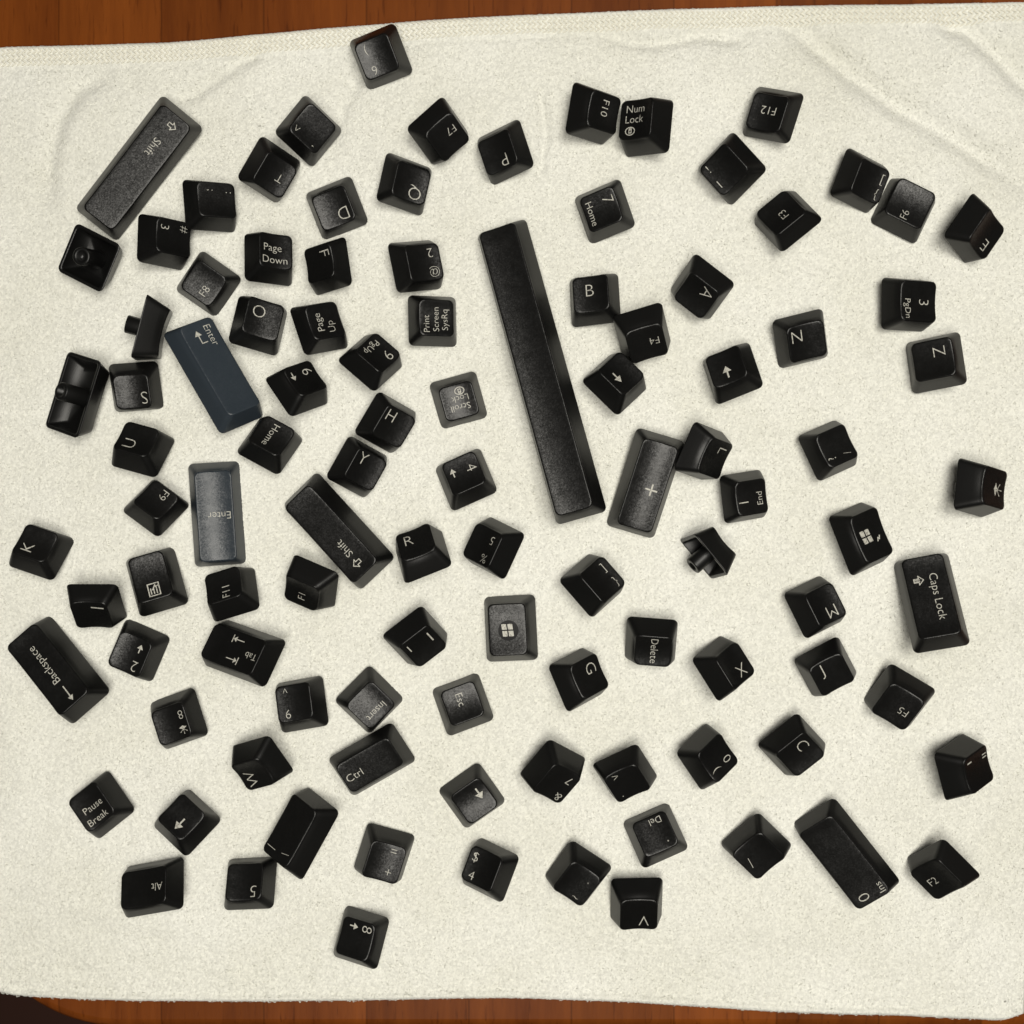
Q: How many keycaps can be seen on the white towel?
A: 104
